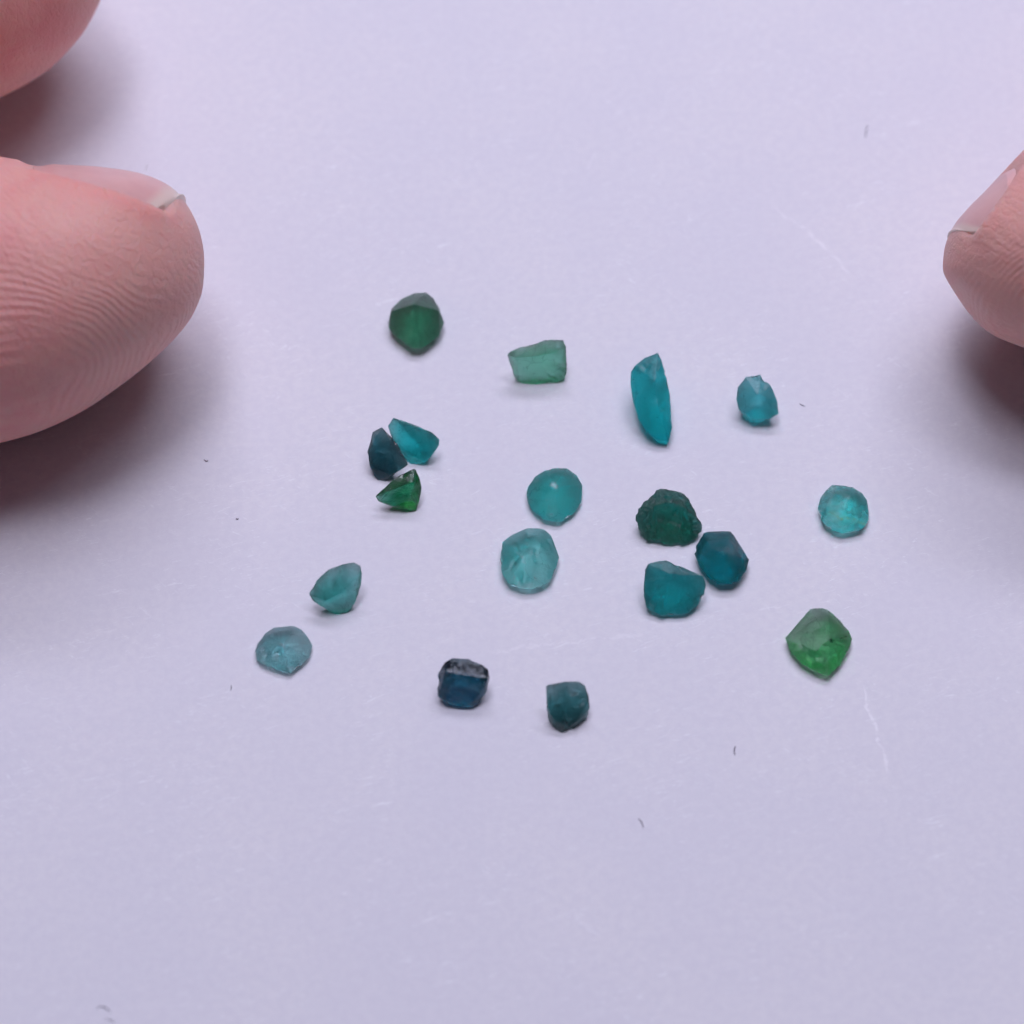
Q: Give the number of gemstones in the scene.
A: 18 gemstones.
